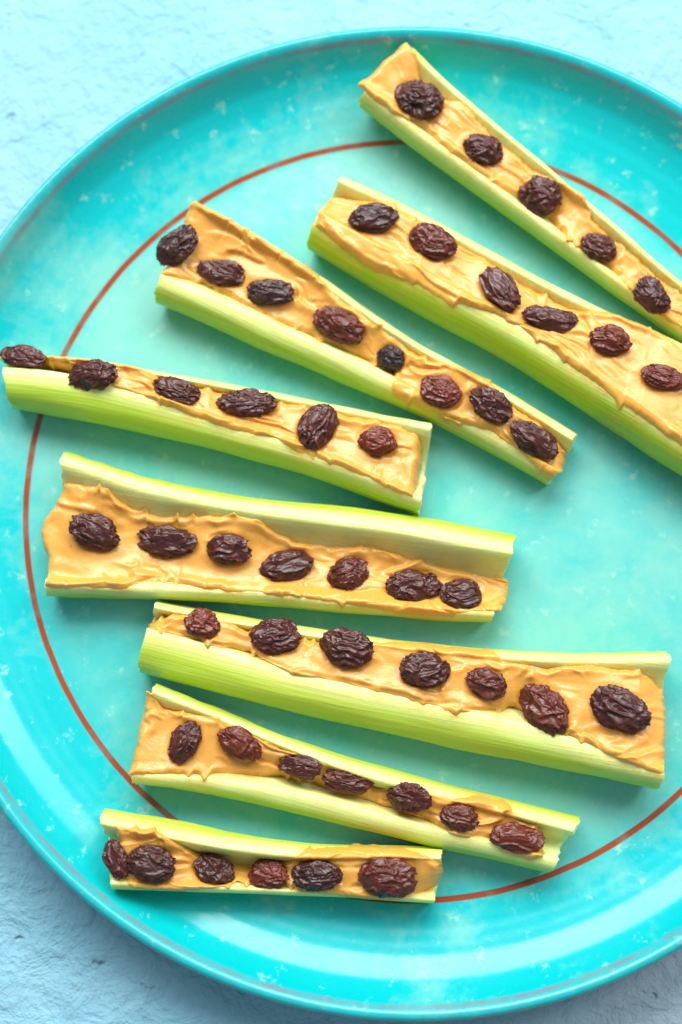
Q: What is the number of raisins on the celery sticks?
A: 52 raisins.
